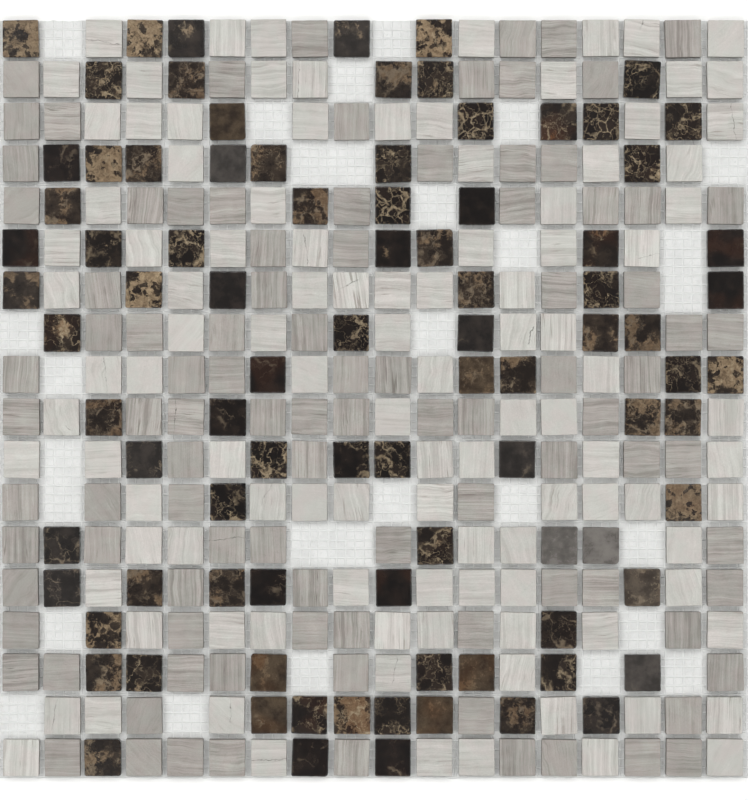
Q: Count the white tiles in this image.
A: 108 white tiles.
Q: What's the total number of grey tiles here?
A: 98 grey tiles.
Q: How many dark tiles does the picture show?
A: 89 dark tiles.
